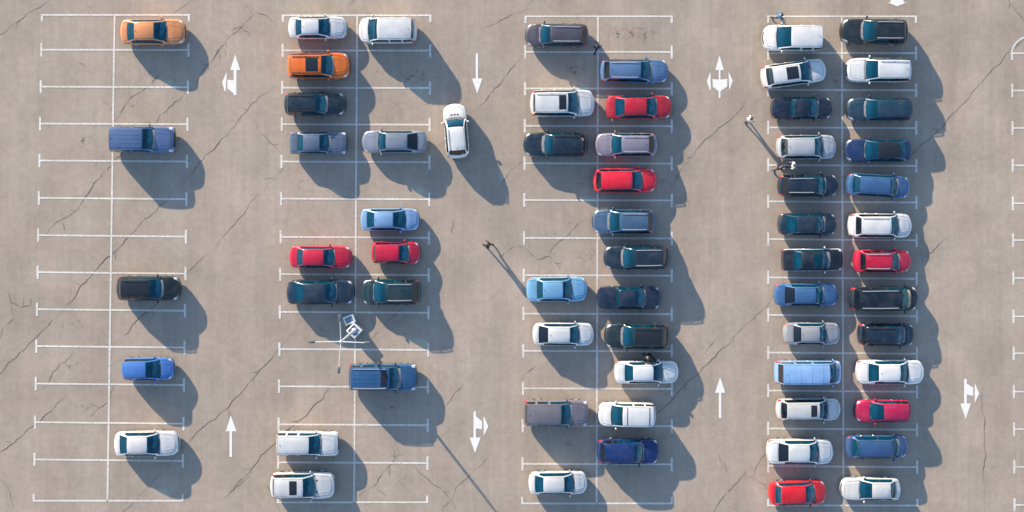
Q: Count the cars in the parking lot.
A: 64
